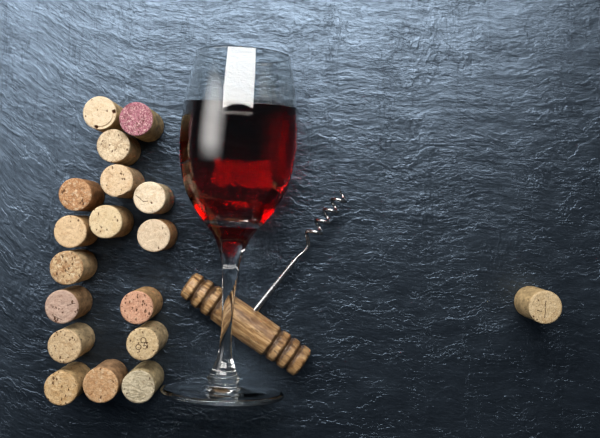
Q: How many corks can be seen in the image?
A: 18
